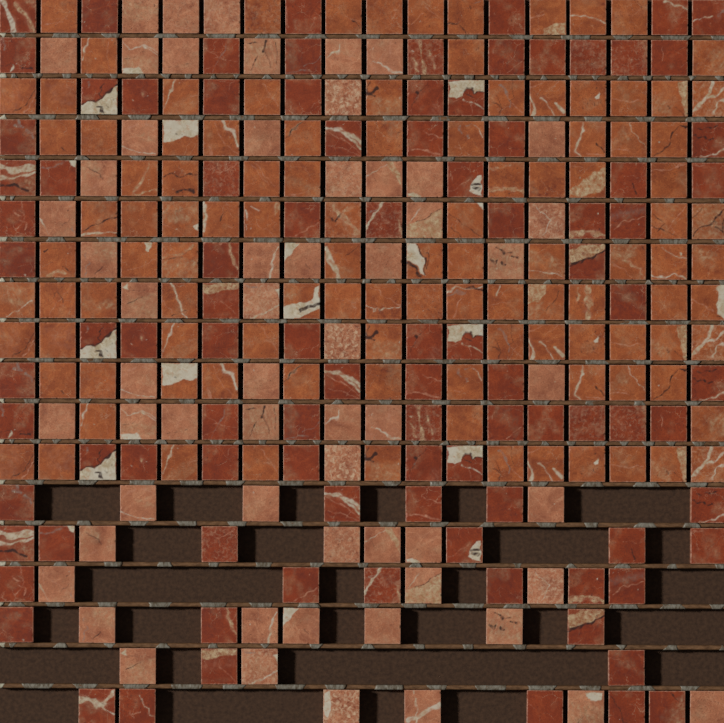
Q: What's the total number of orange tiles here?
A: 109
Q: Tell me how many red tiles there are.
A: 96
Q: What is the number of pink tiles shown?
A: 59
